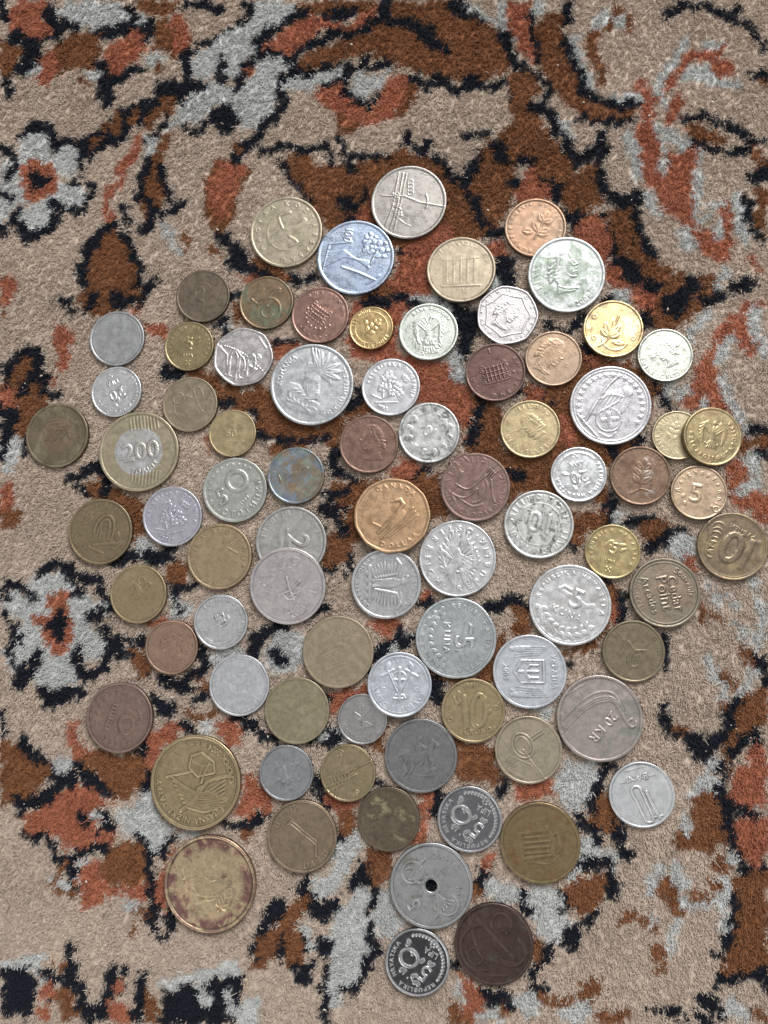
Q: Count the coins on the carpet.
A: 79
